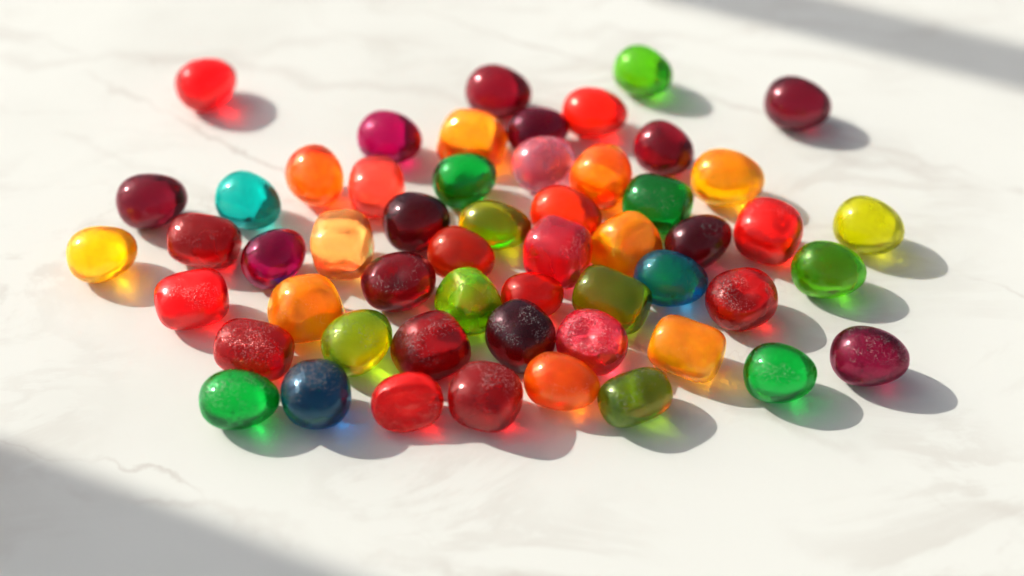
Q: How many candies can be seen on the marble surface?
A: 54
